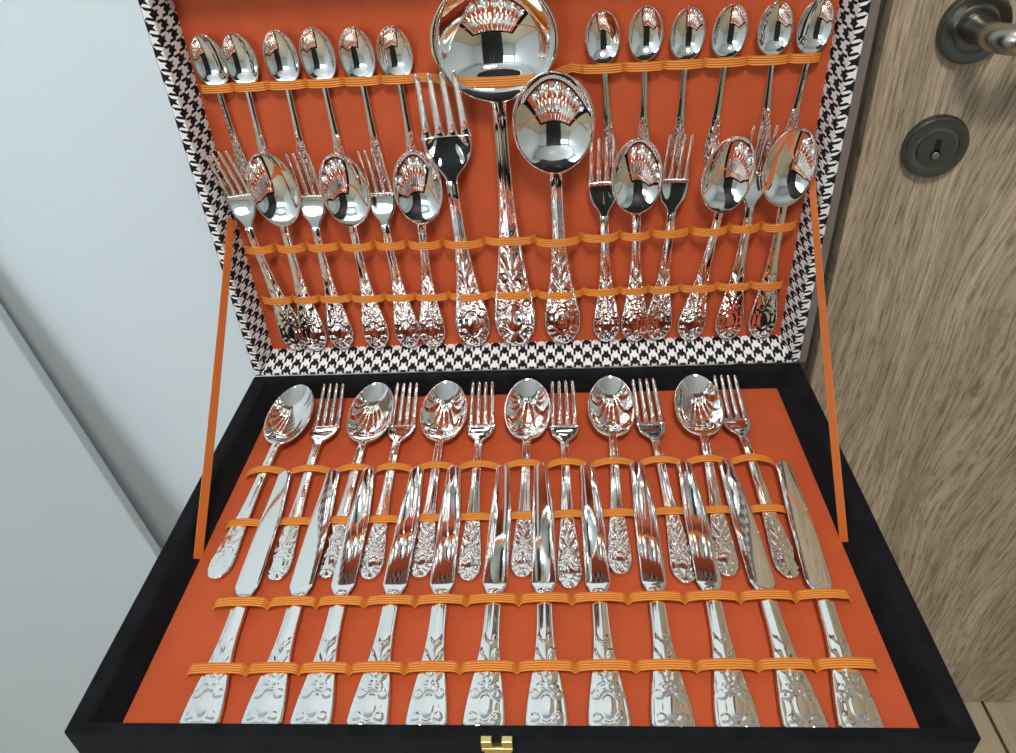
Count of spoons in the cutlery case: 25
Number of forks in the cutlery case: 13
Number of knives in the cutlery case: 12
